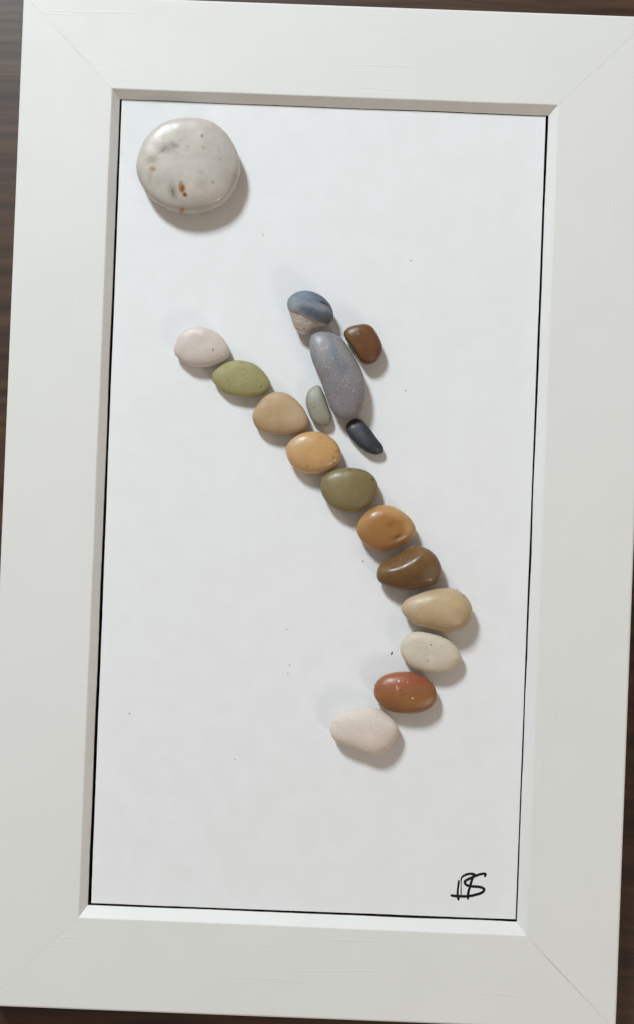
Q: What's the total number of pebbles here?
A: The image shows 17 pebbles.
